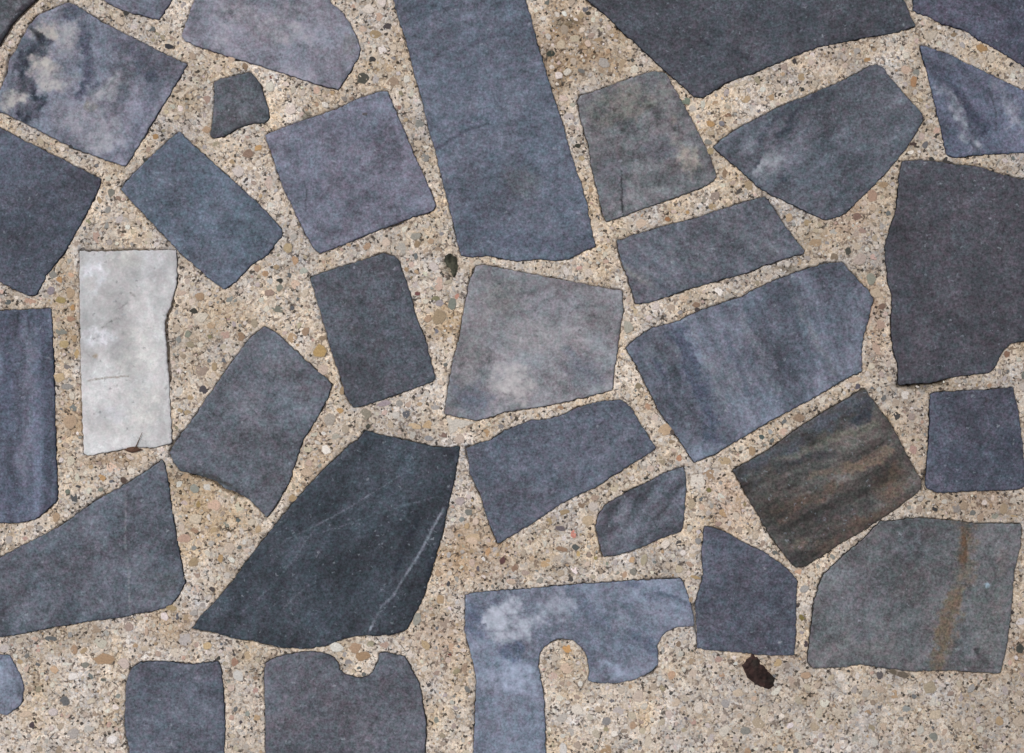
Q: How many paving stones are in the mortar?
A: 34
